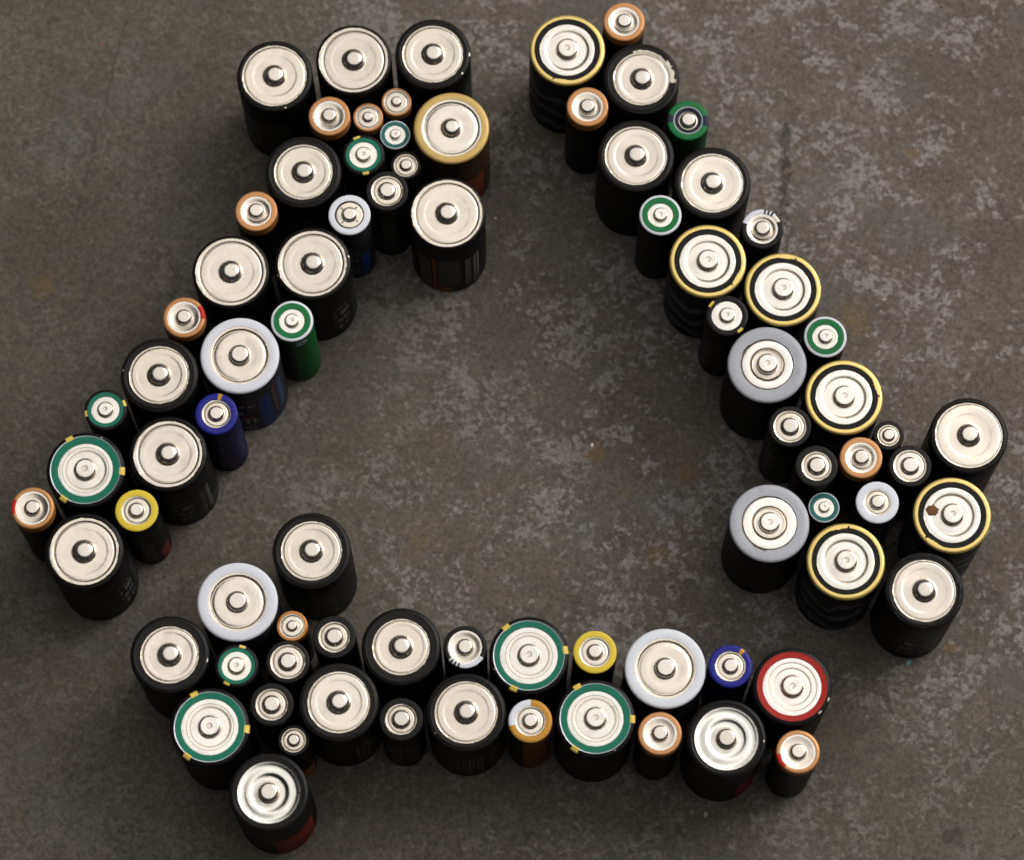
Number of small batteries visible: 42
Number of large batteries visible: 39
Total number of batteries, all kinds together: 81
